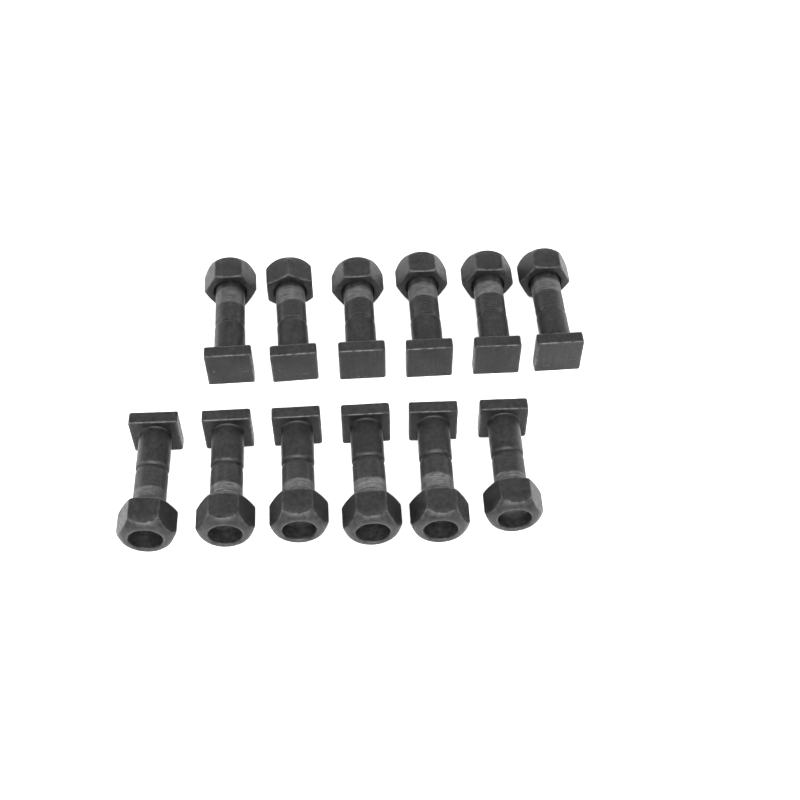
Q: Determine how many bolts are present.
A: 12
